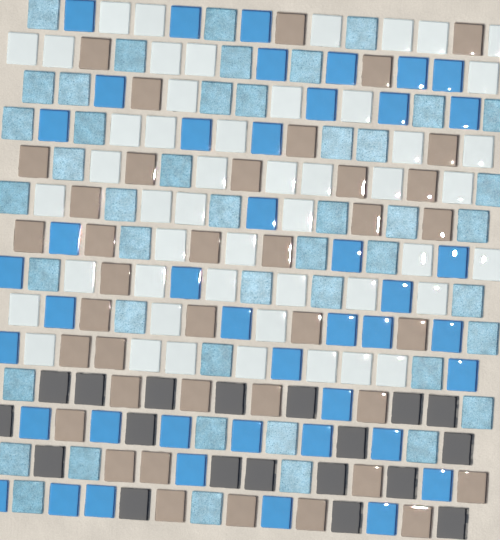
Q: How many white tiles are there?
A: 49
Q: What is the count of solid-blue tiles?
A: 43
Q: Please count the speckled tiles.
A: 46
